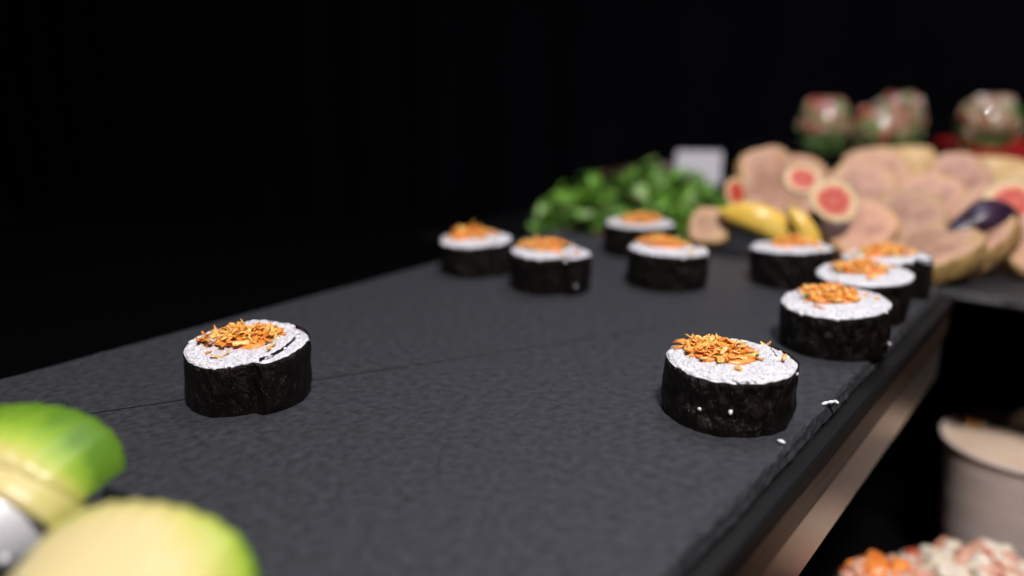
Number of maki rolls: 10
